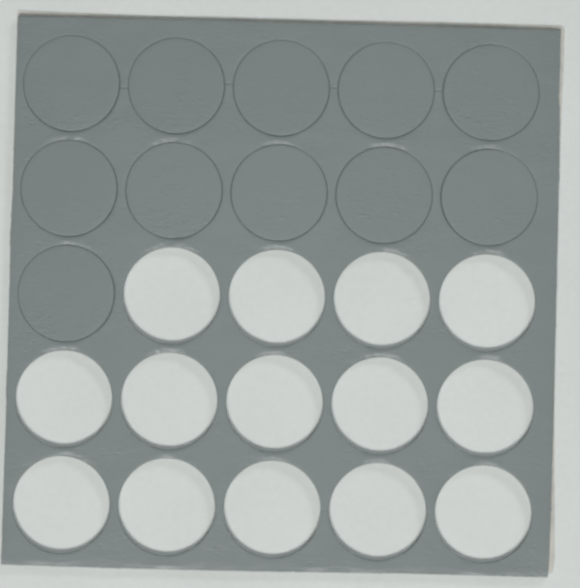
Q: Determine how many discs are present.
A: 11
